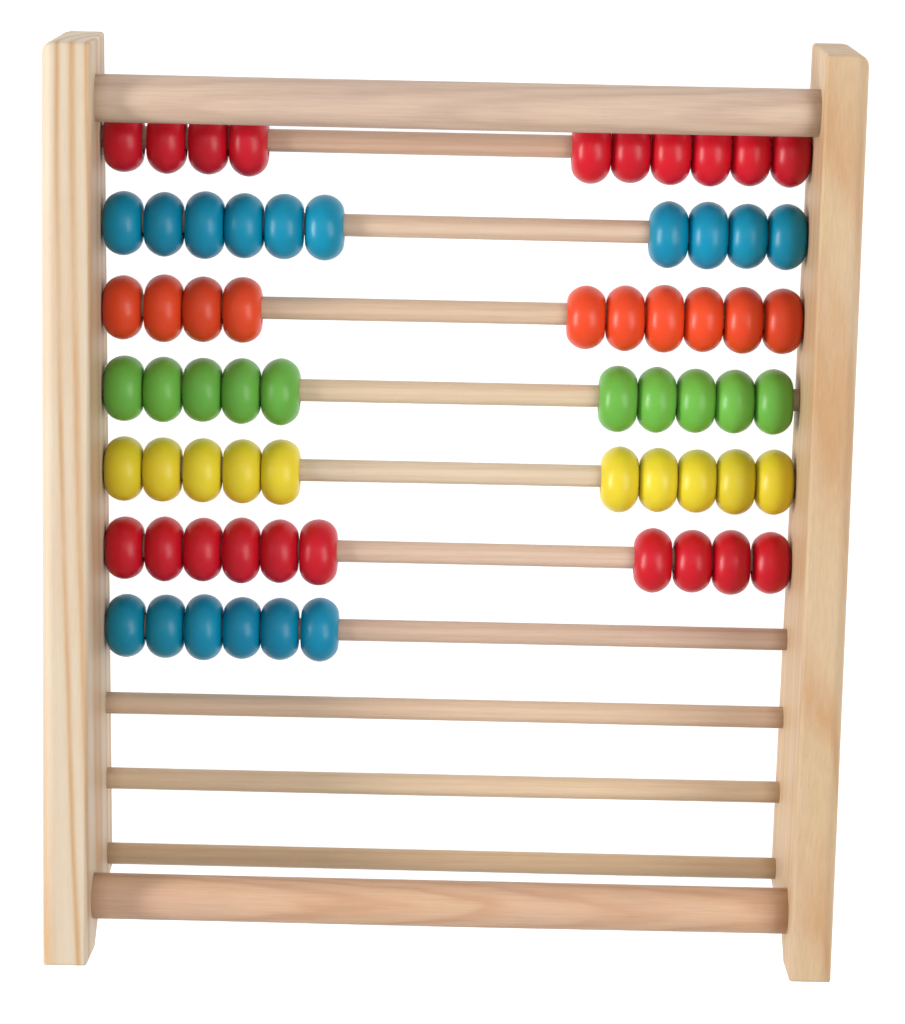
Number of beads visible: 66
